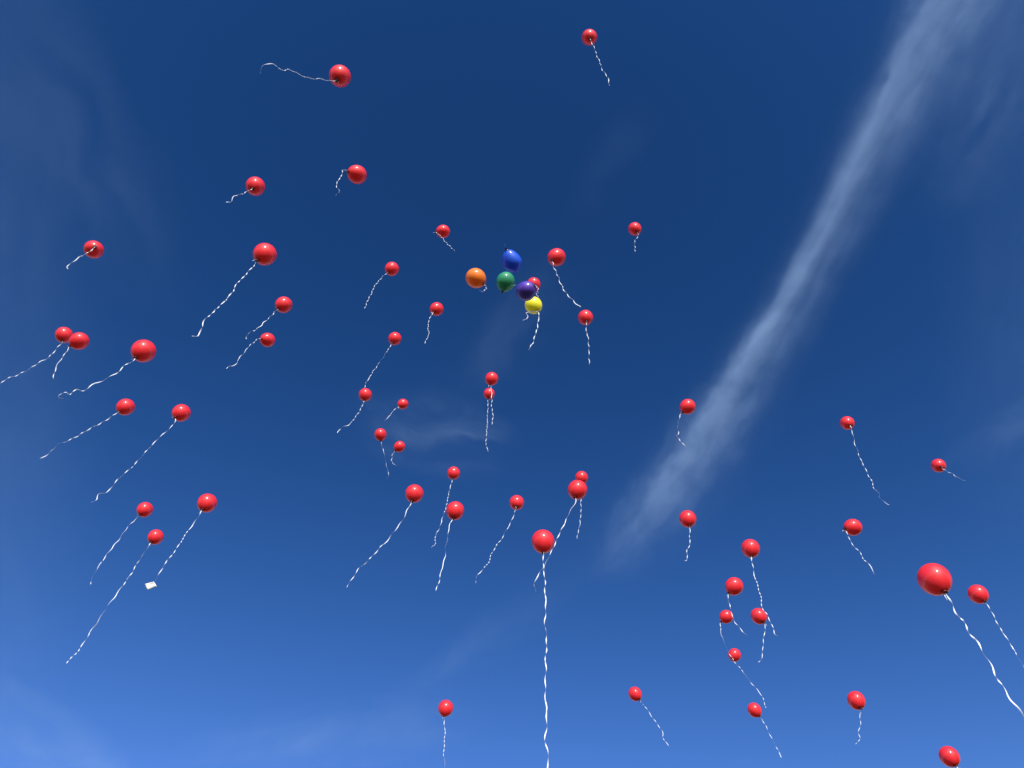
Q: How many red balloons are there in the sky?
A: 54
